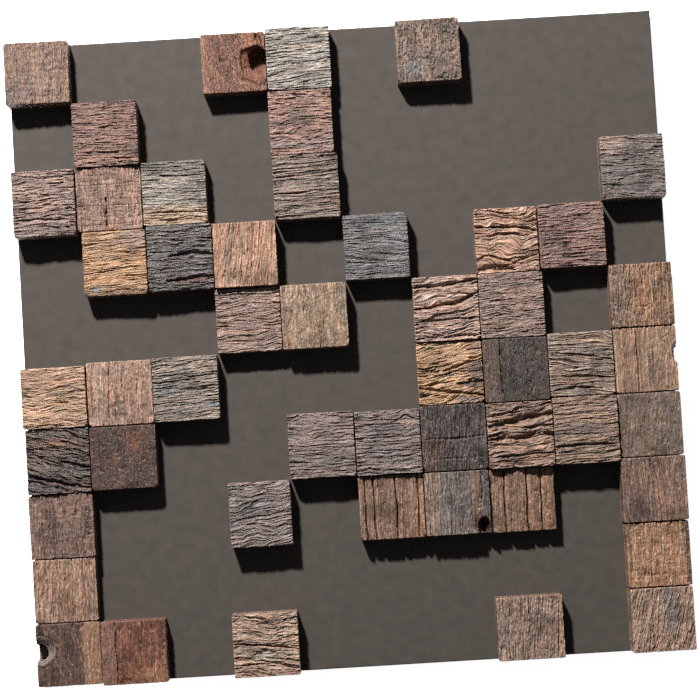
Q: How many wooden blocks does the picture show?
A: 50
